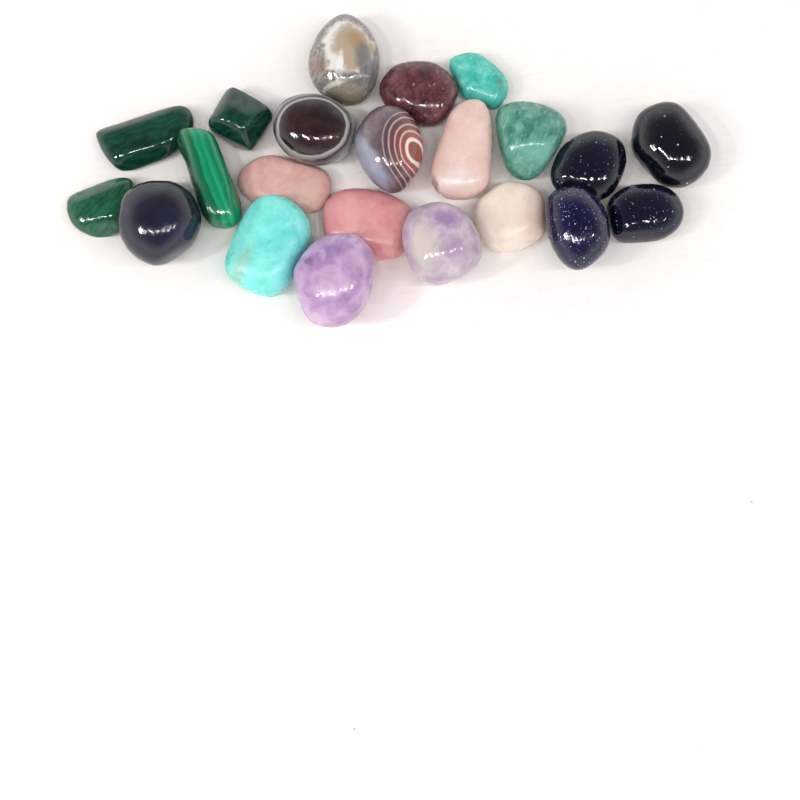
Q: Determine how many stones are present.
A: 22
